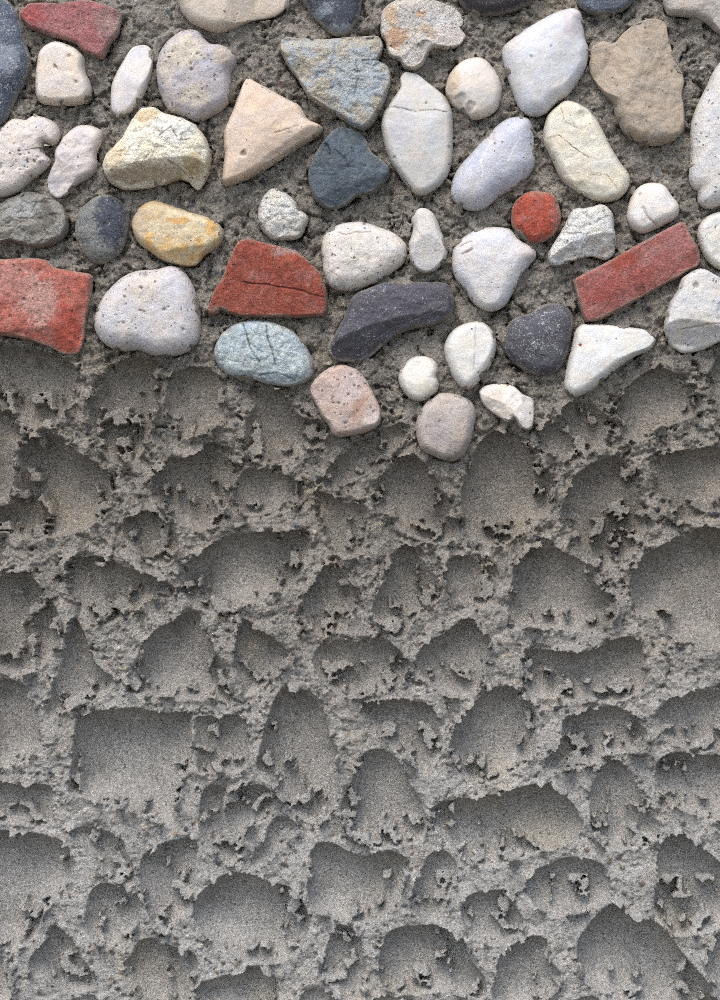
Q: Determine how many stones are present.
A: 49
